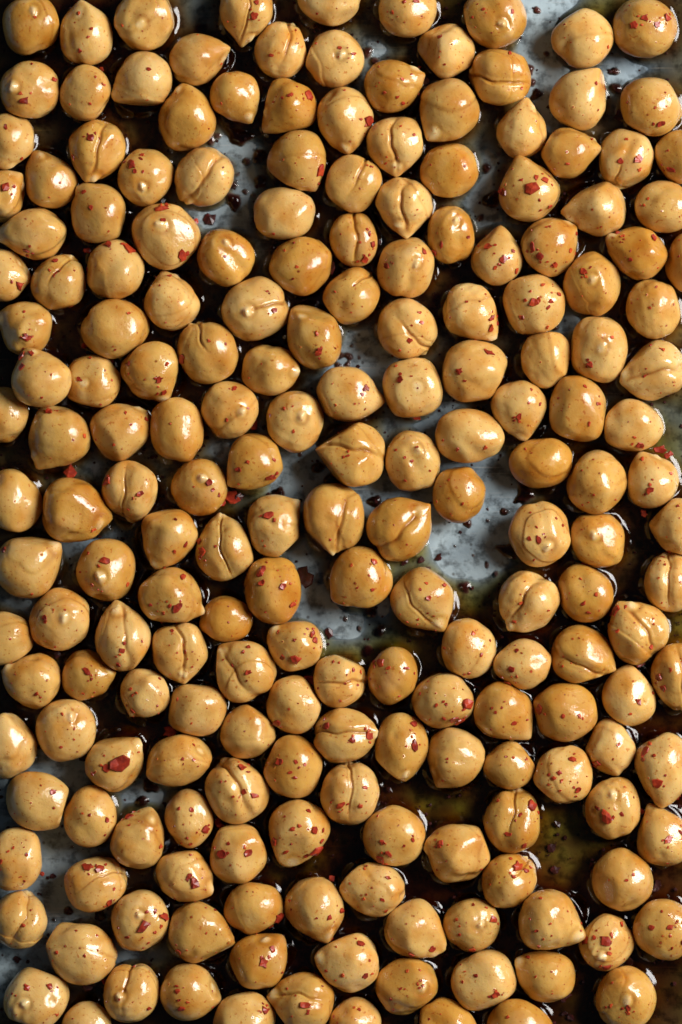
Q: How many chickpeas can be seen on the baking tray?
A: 200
